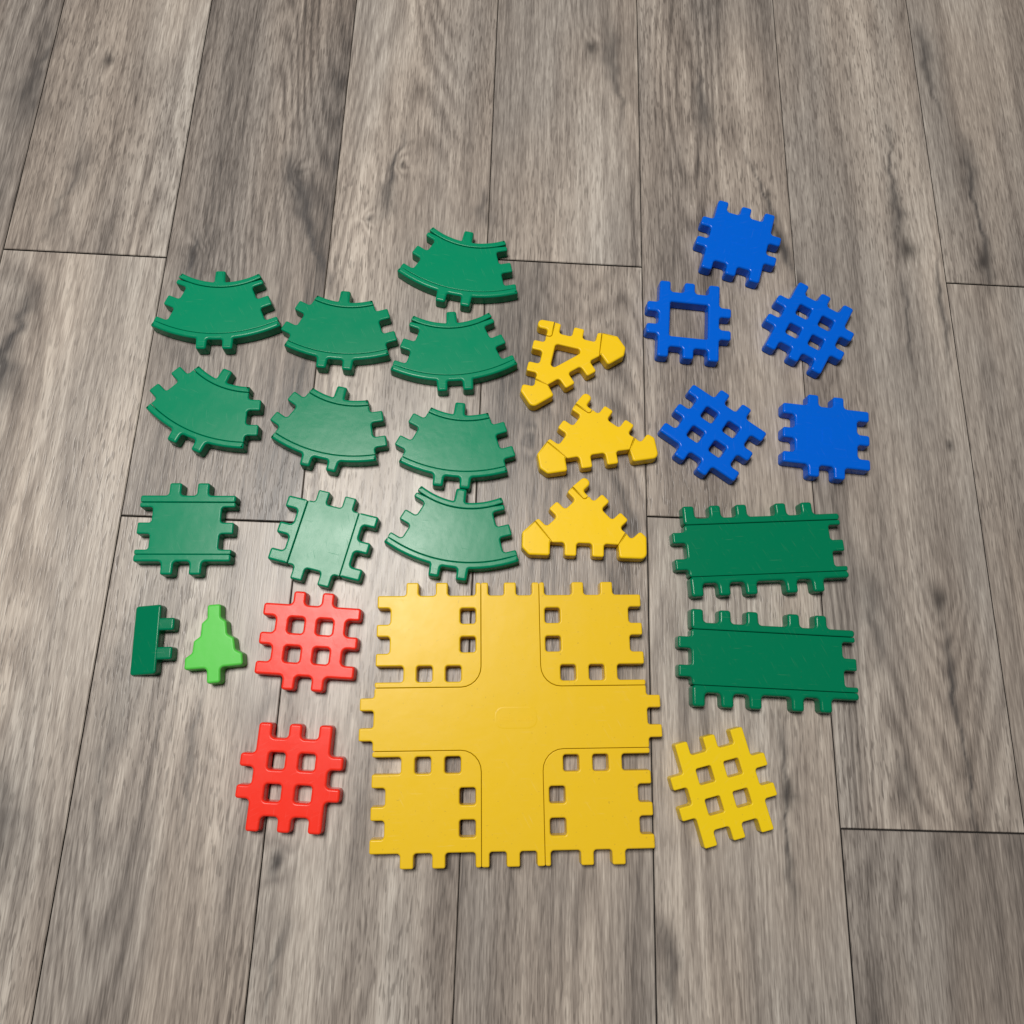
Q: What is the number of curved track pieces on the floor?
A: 8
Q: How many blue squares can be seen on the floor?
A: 5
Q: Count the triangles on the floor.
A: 3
